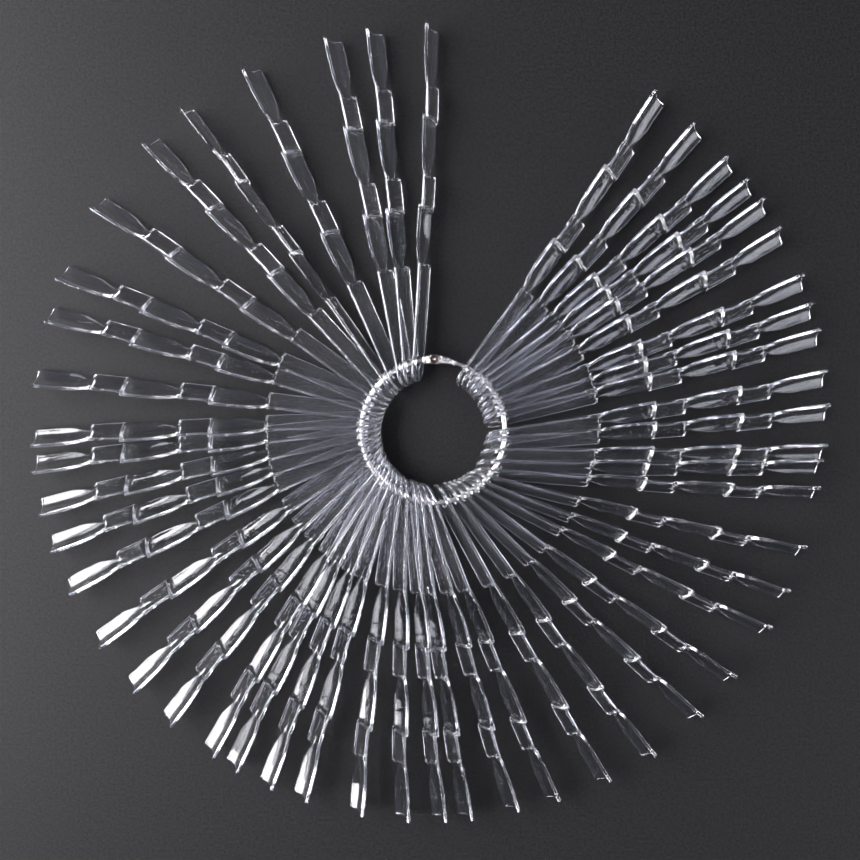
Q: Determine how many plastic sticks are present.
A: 49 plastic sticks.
